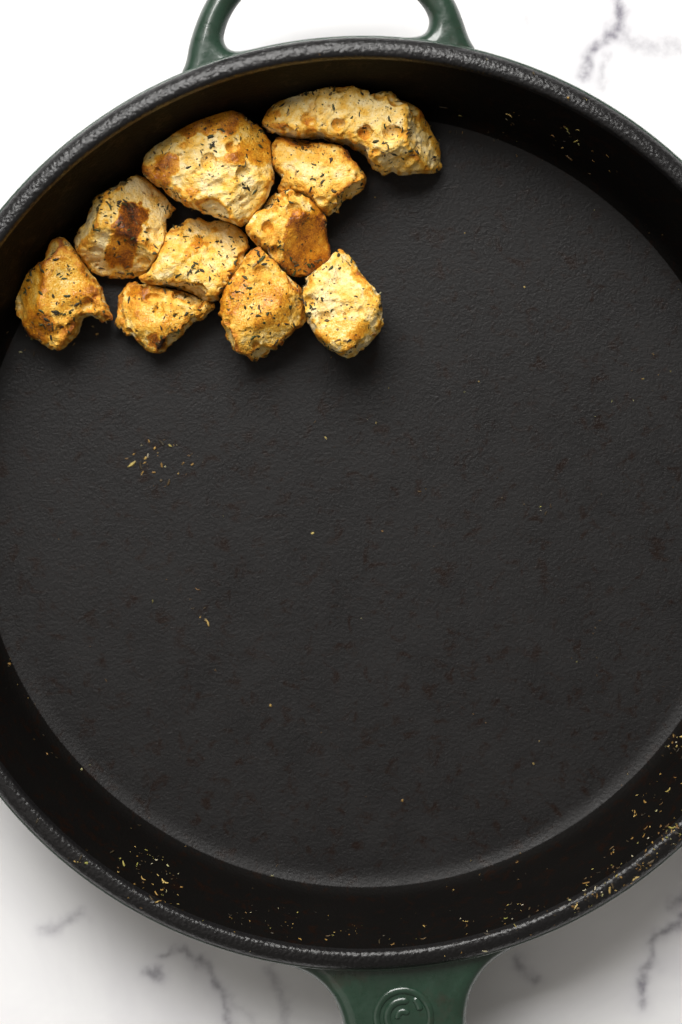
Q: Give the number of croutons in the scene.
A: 10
